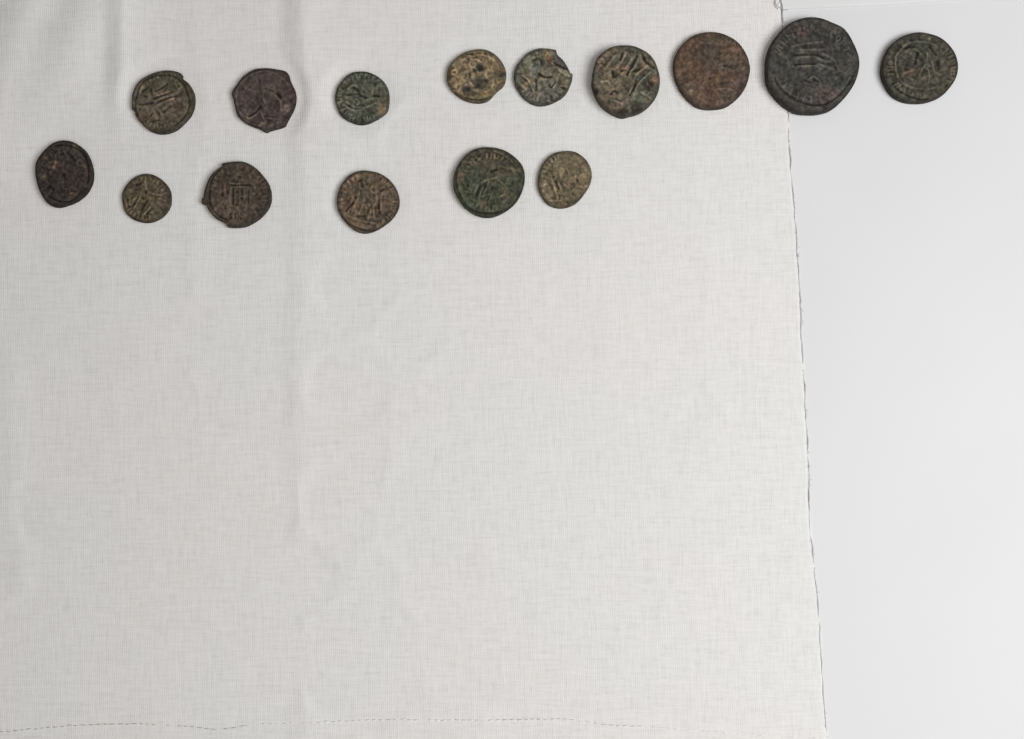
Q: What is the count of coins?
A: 15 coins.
